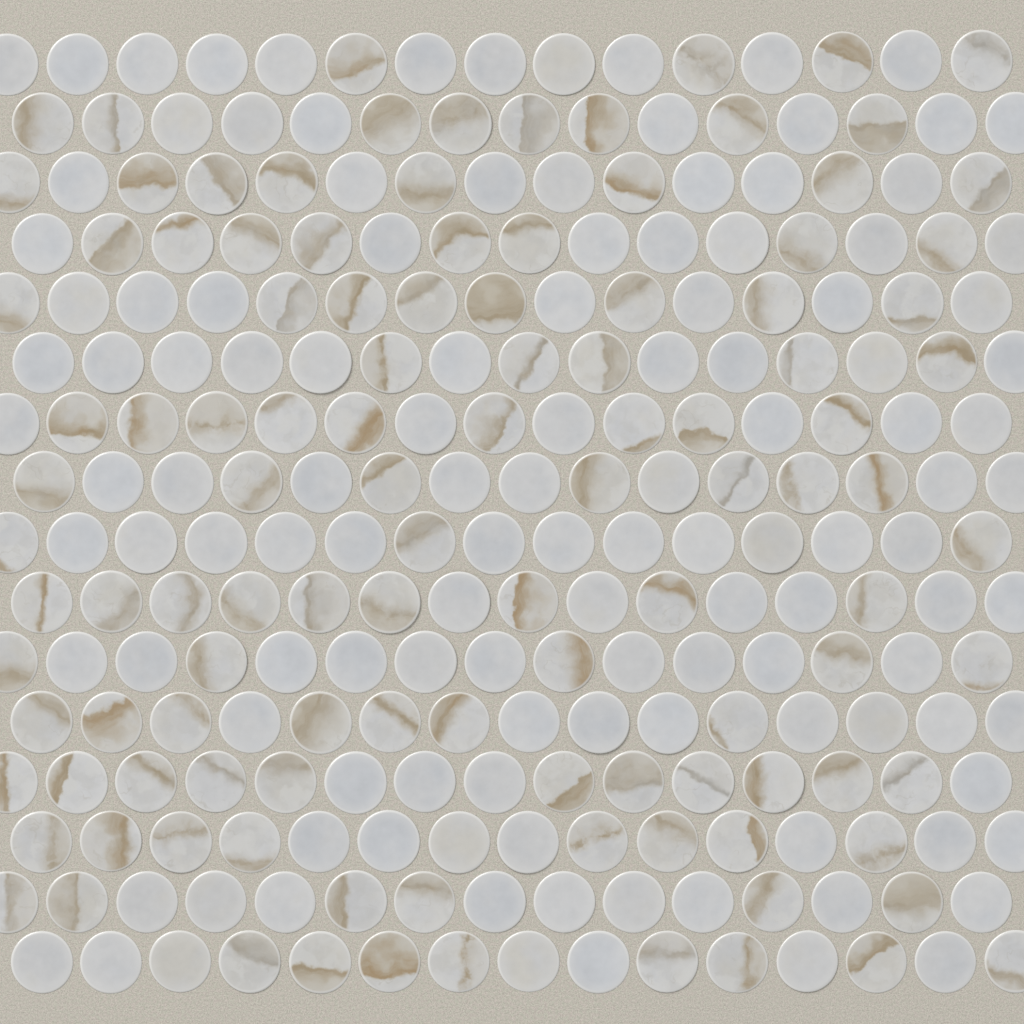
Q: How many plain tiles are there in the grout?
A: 126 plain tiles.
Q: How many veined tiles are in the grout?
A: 114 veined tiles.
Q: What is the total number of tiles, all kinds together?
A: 240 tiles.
